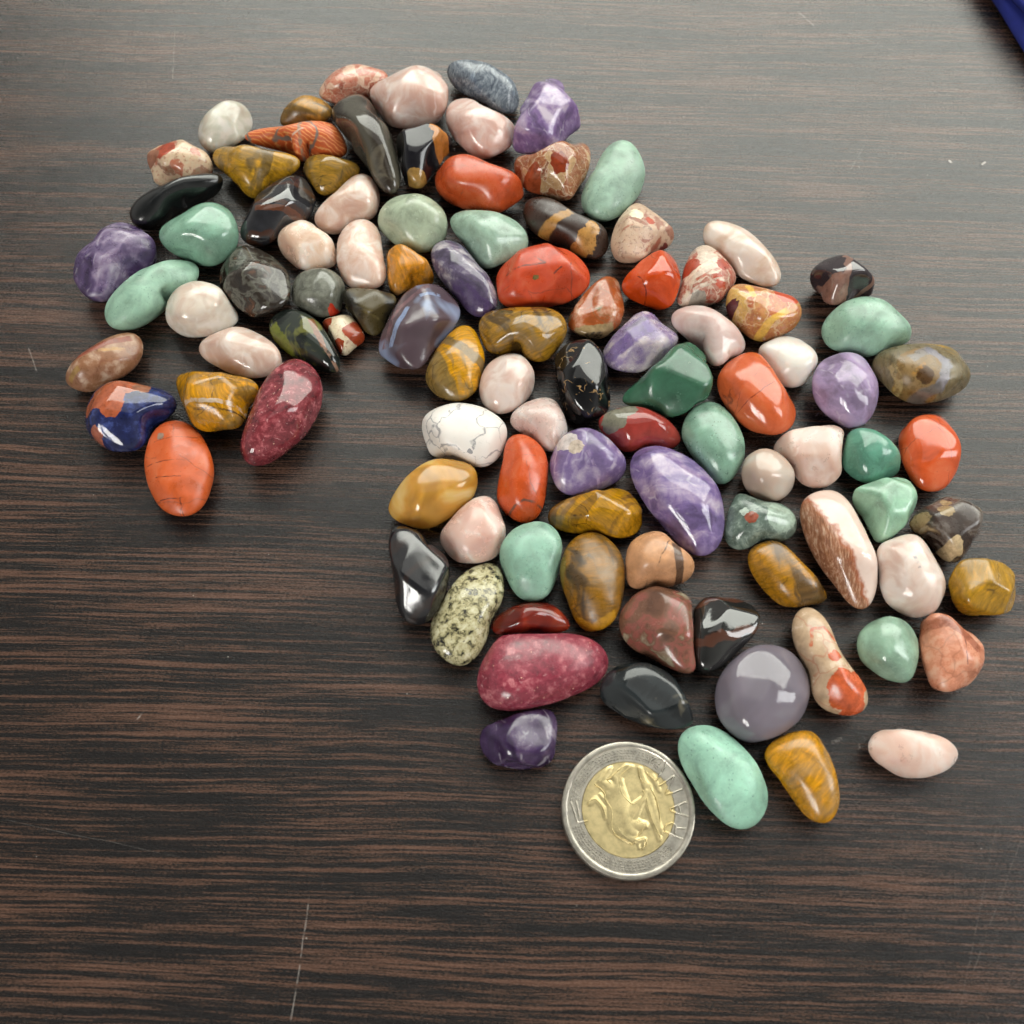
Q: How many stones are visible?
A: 101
